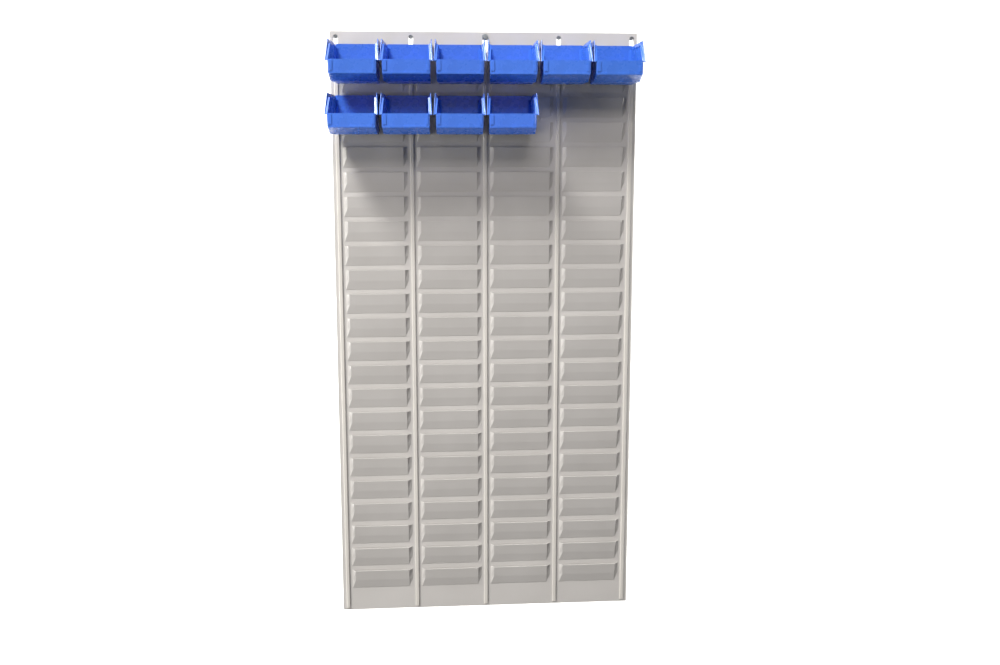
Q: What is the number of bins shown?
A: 10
